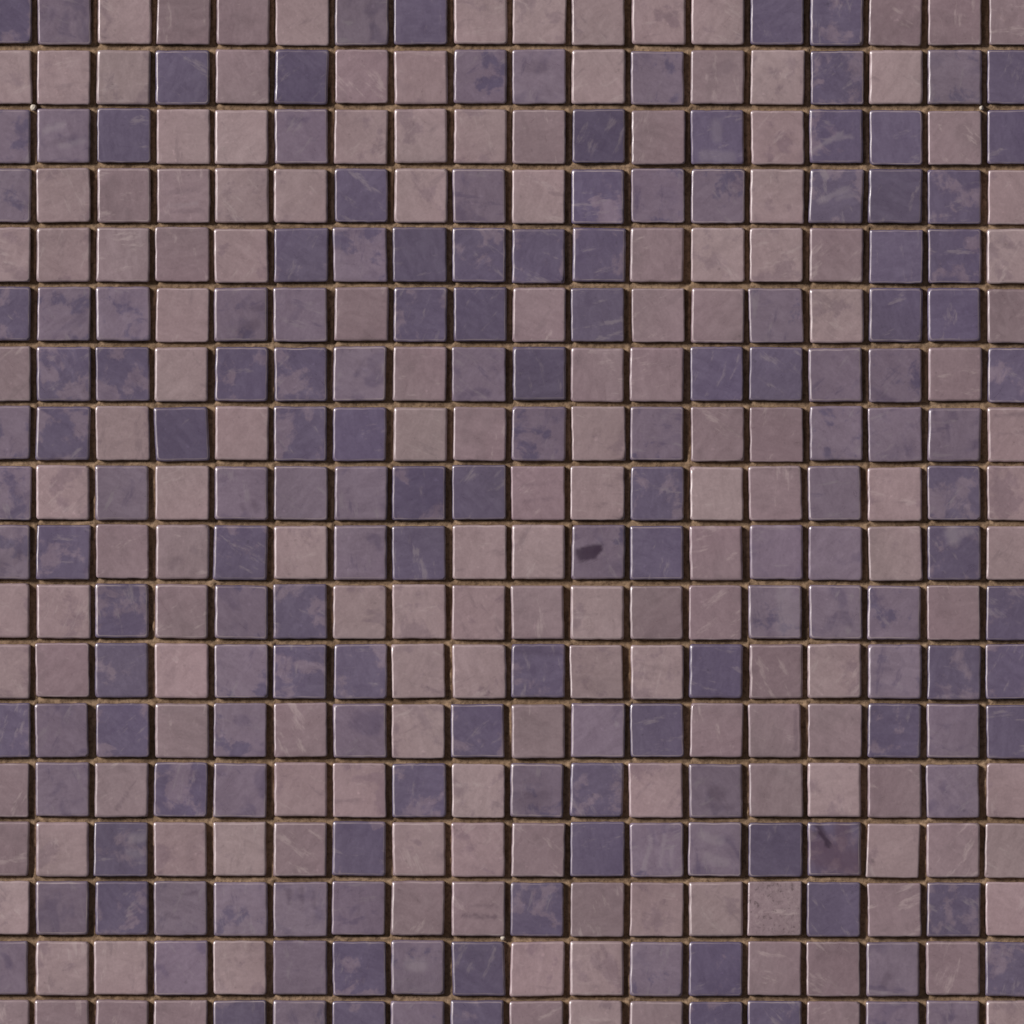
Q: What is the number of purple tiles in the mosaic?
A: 163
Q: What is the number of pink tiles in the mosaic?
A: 161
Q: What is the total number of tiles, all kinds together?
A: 324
